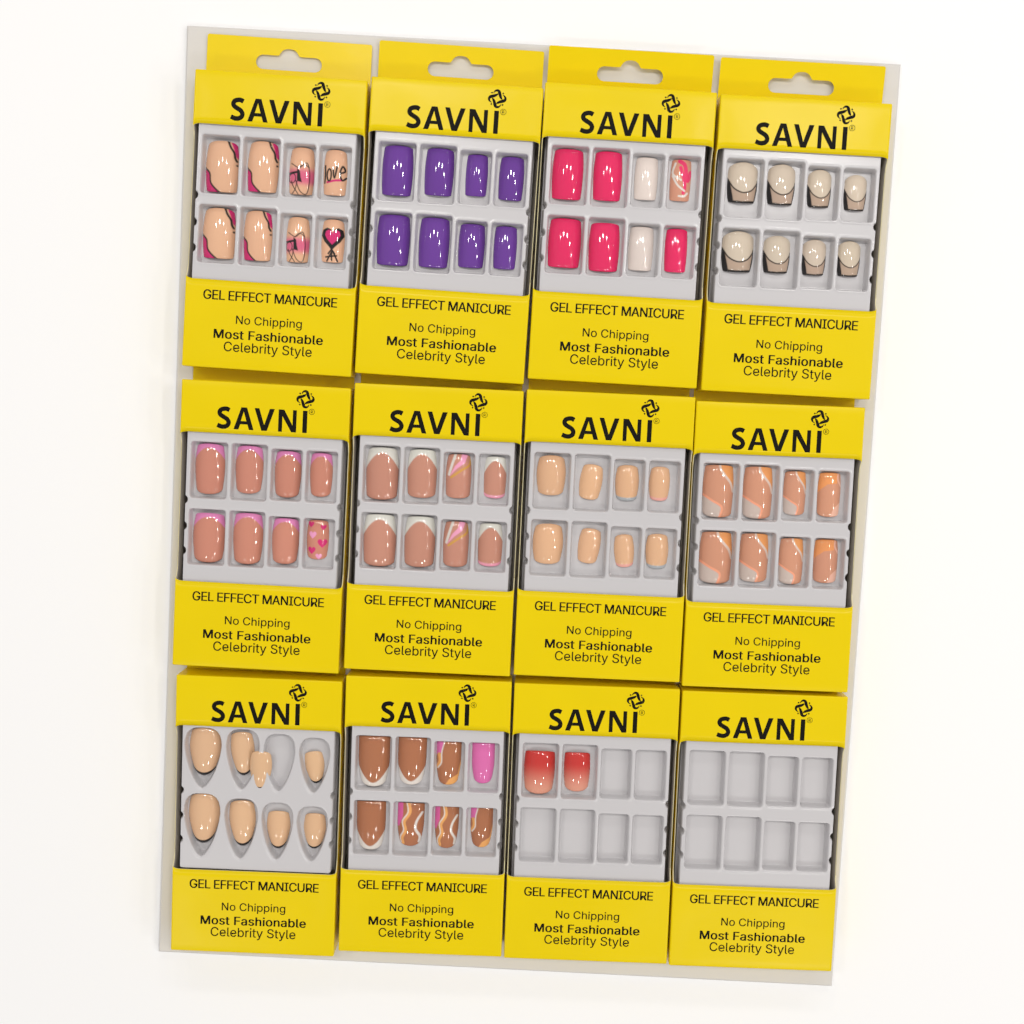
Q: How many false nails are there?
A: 82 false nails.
